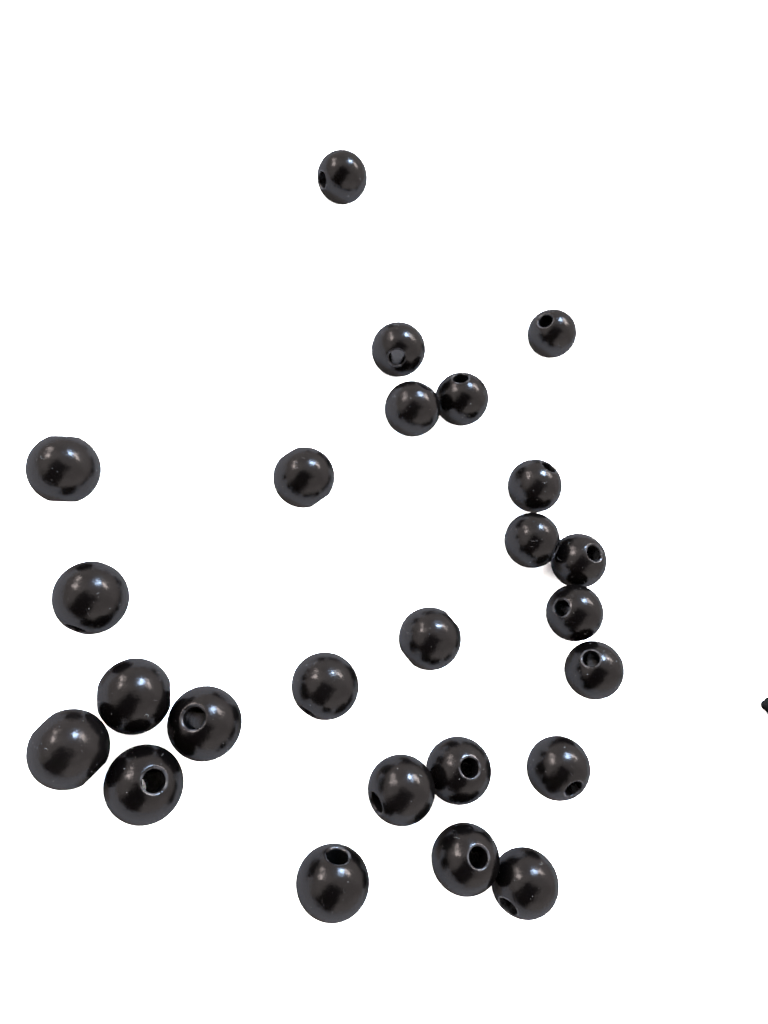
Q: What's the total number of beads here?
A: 25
